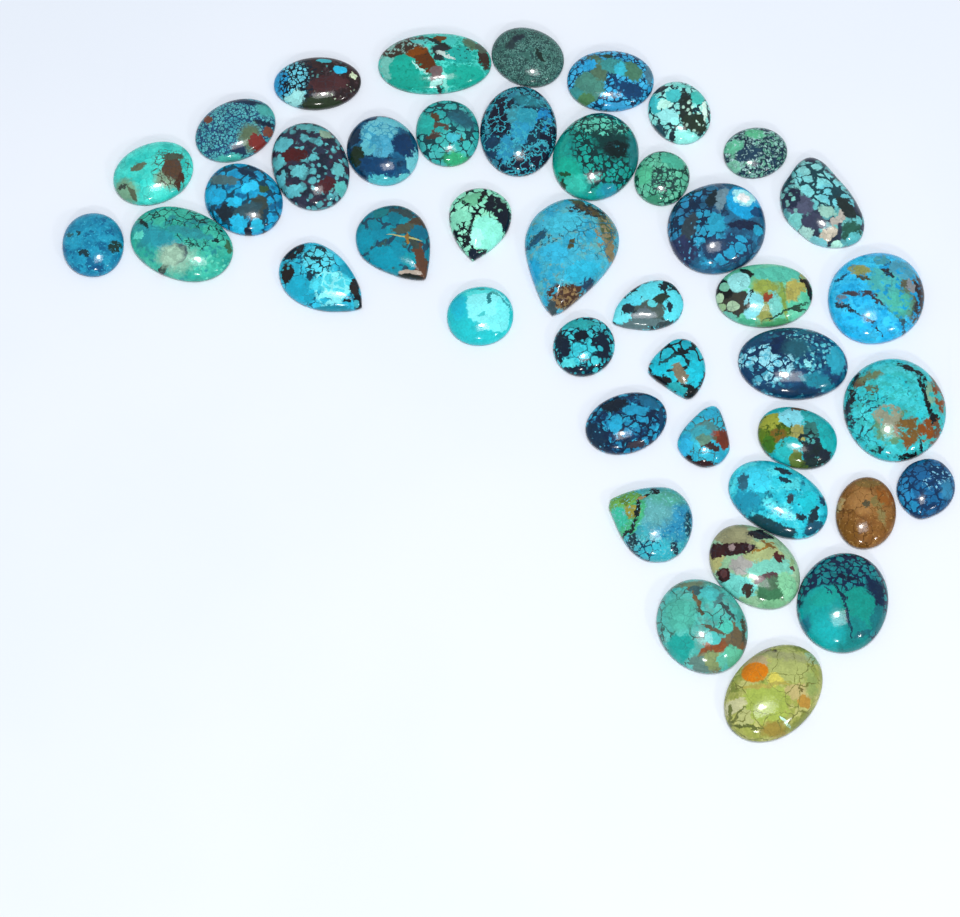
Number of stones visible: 42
